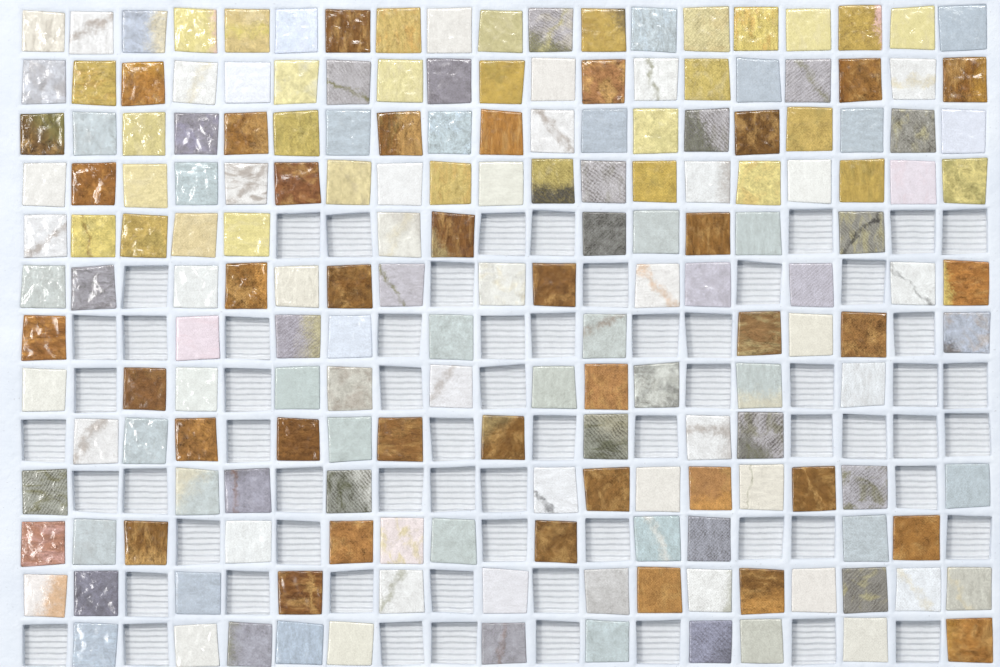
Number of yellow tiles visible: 31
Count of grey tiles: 64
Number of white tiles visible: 48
